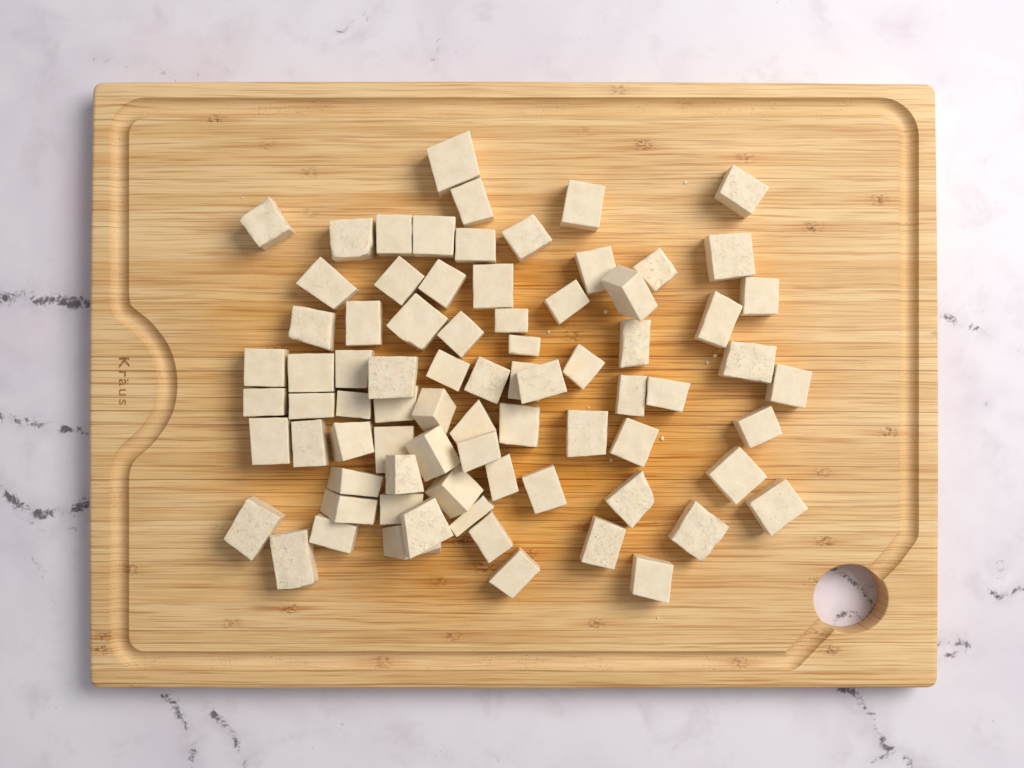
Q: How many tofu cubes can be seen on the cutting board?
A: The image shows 78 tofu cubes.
